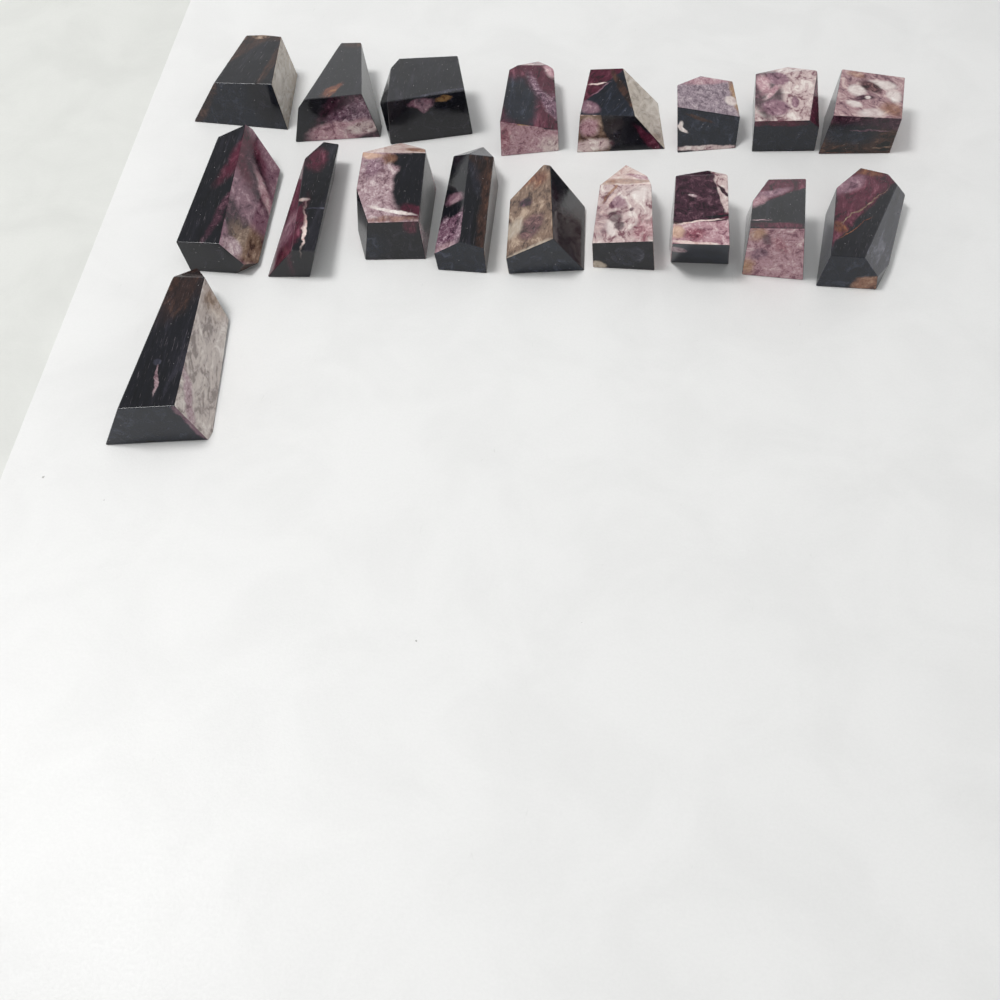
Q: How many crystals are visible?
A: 18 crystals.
